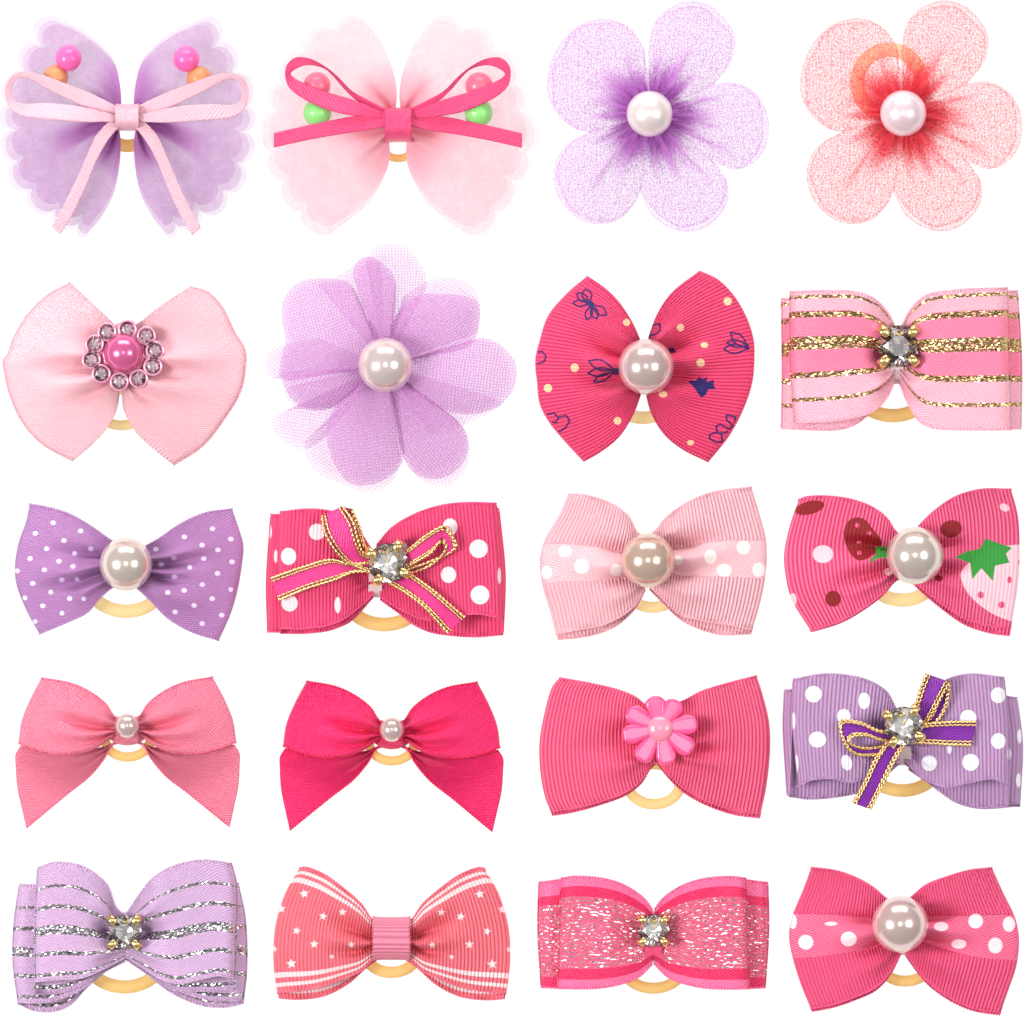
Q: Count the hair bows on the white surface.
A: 17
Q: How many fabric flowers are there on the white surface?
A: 3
